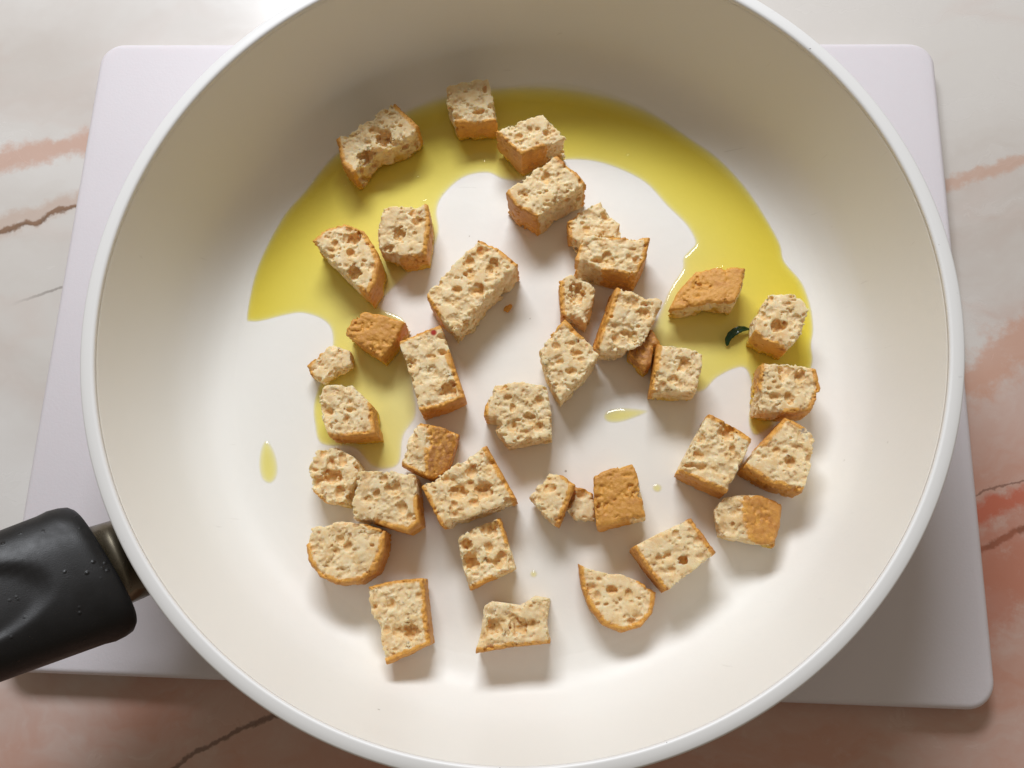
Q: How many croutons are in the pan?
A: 38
